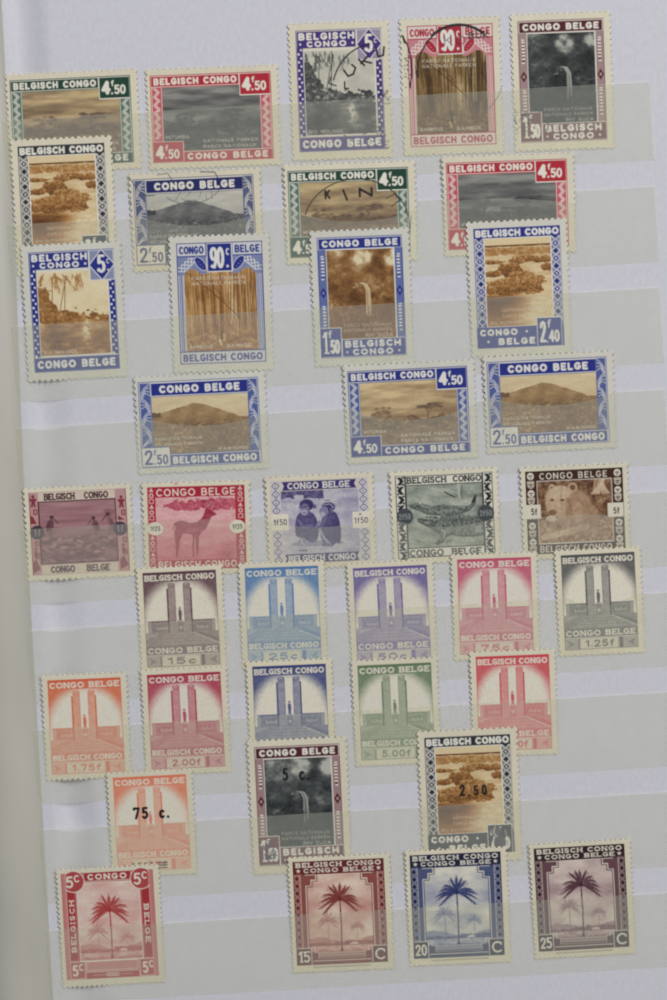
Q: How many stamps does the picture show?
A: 38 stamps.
